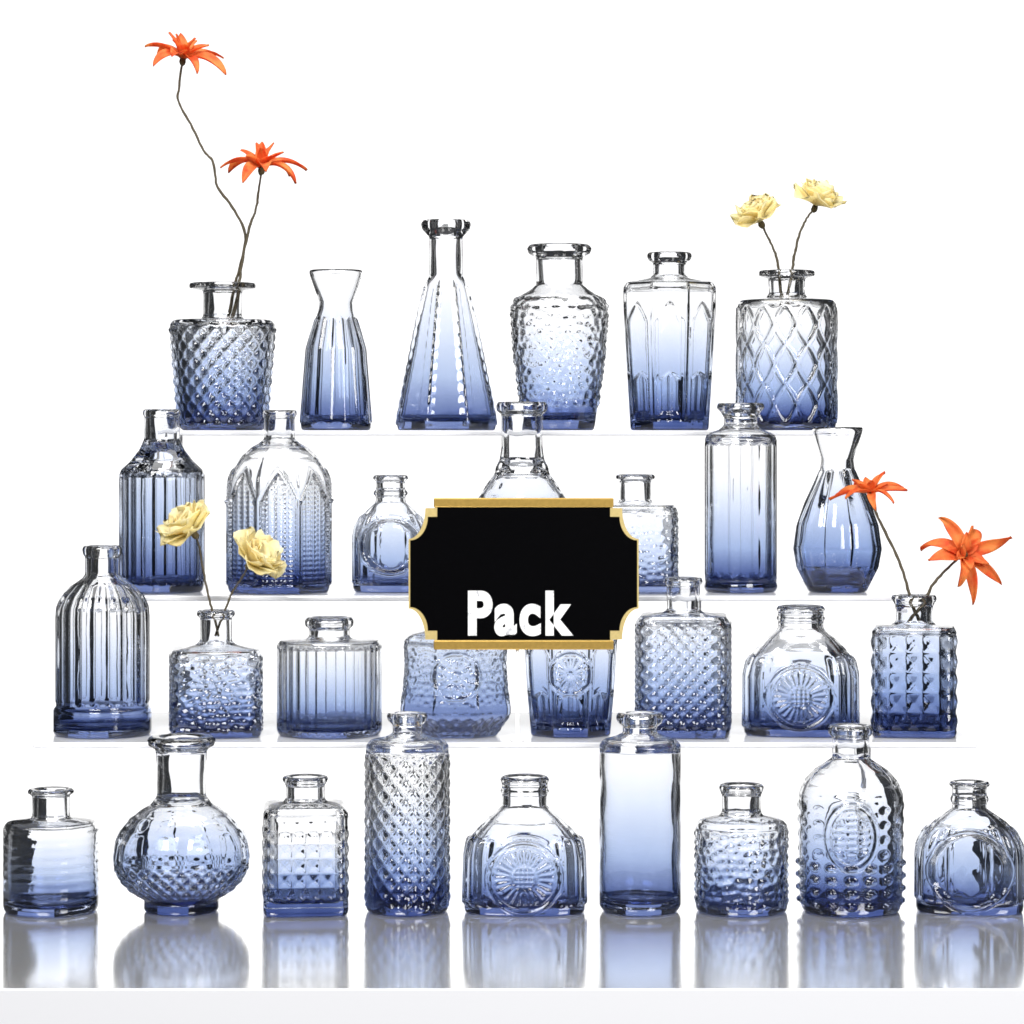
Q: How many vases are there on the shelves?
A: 30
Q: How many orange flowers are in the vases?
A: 4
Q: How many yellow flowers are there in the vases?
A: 4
